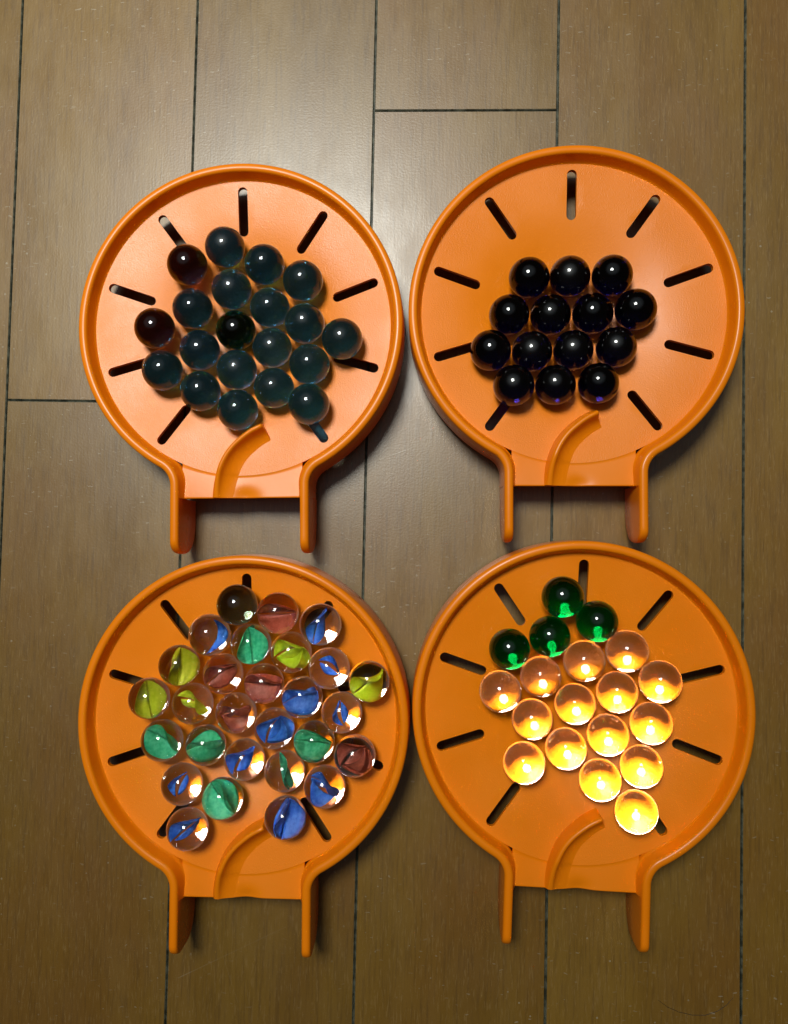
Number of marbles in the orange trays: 81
